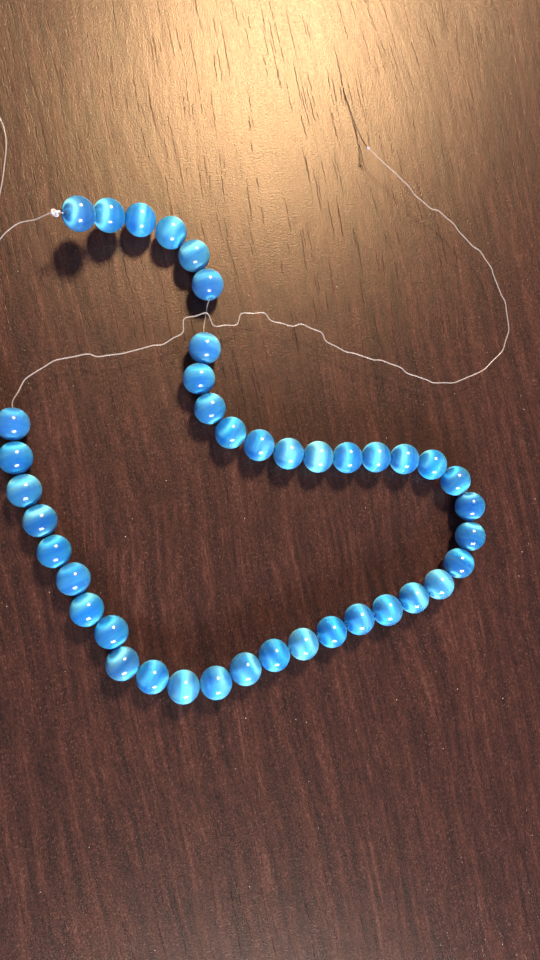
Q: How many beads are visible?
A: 41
